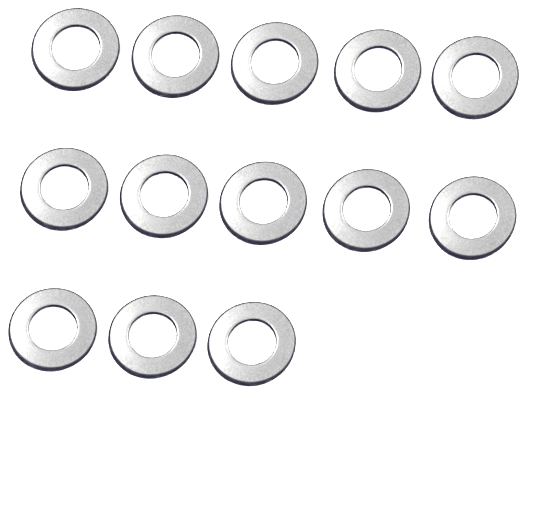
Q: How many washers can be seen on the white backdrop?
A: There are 13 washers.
